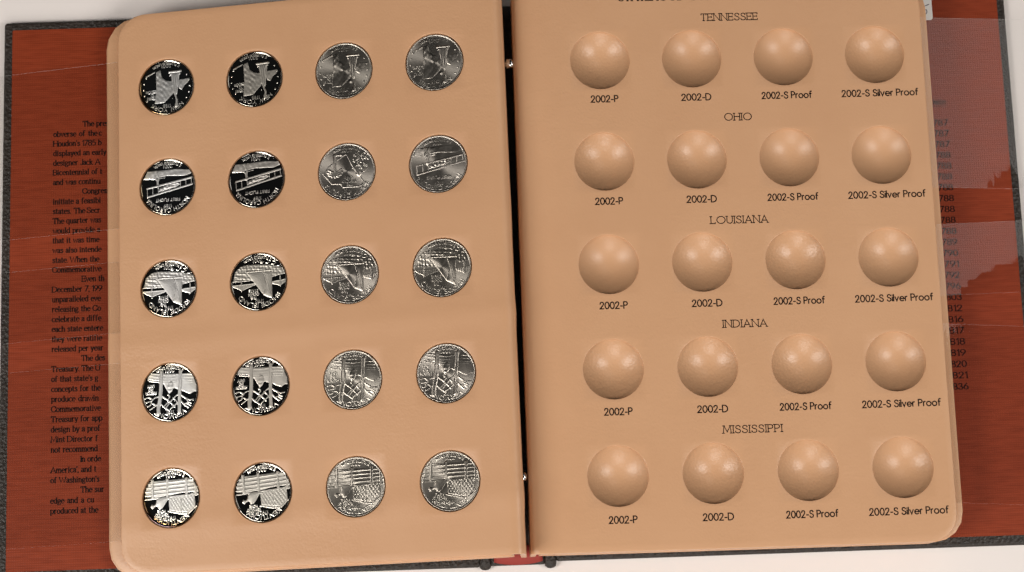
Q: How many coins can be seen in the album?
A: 20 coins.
